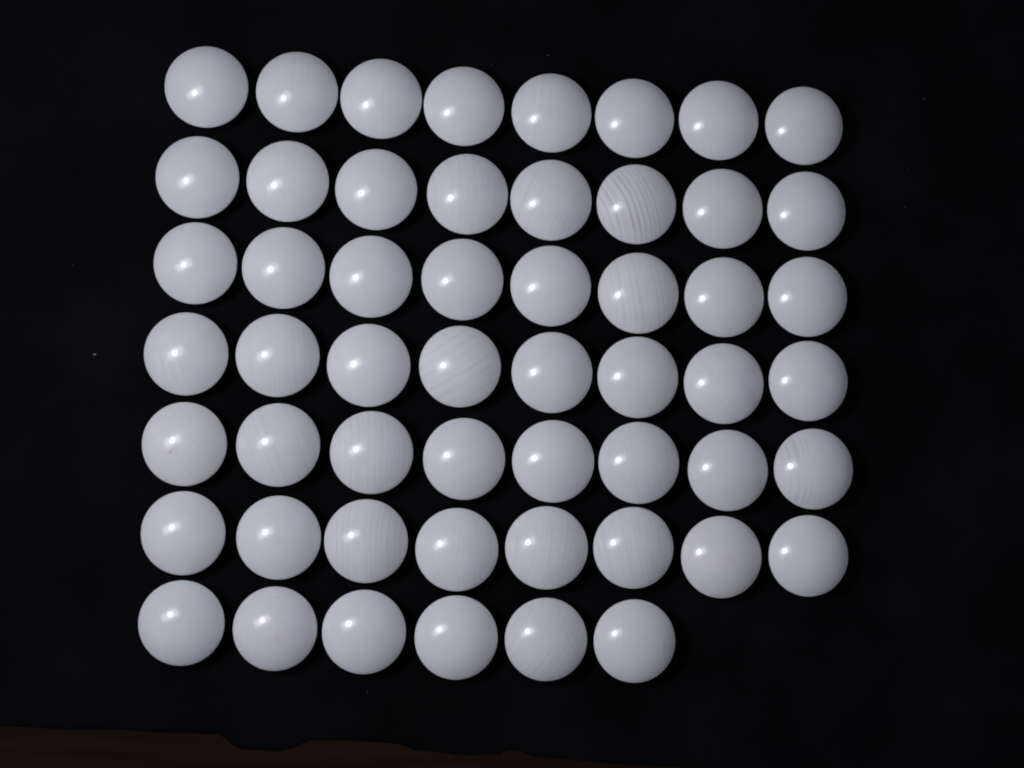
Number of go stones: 54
